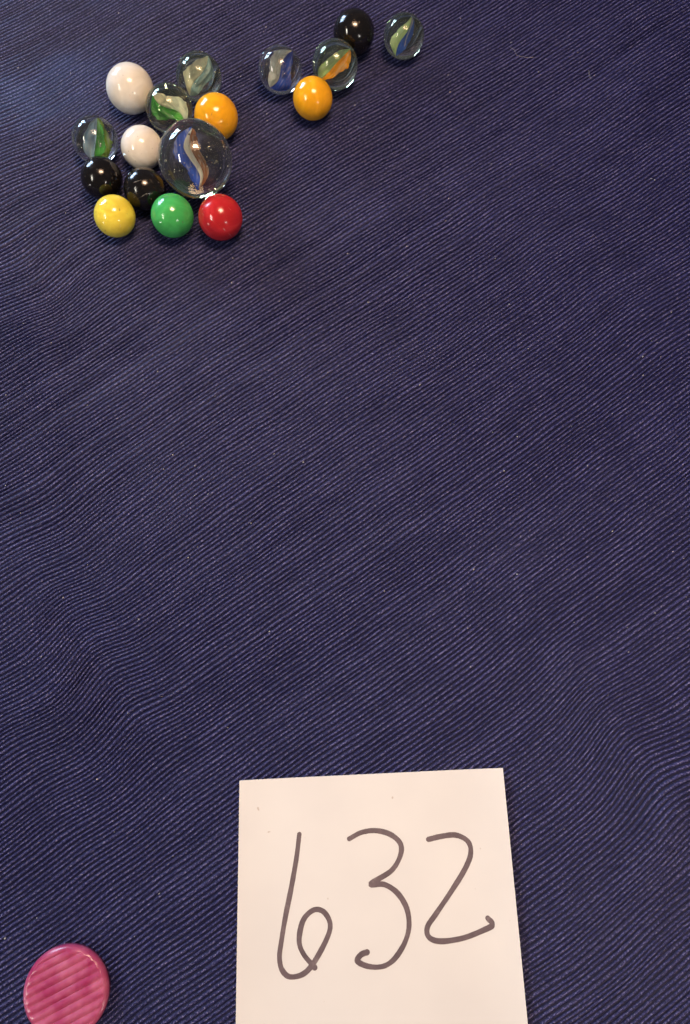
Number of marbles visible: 17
